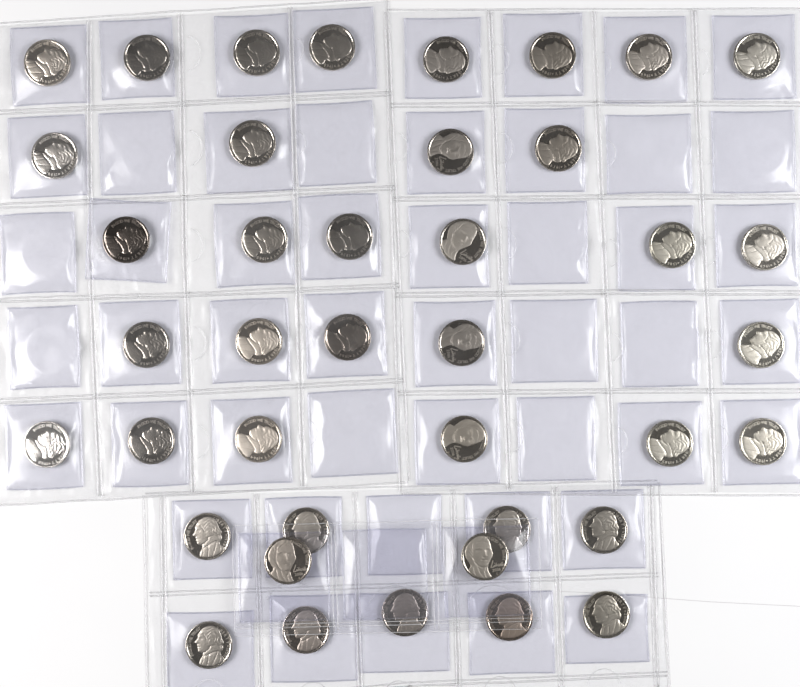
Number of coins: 40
